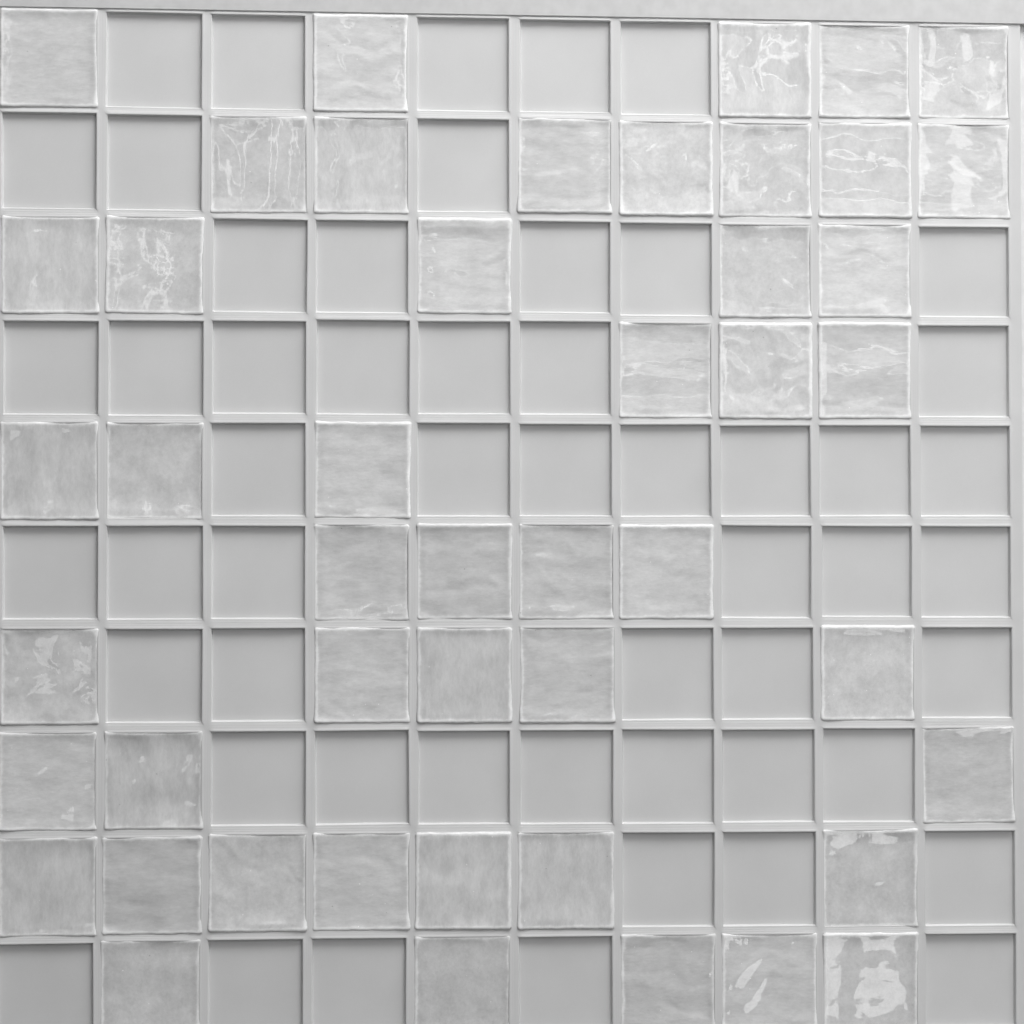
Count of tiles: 47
